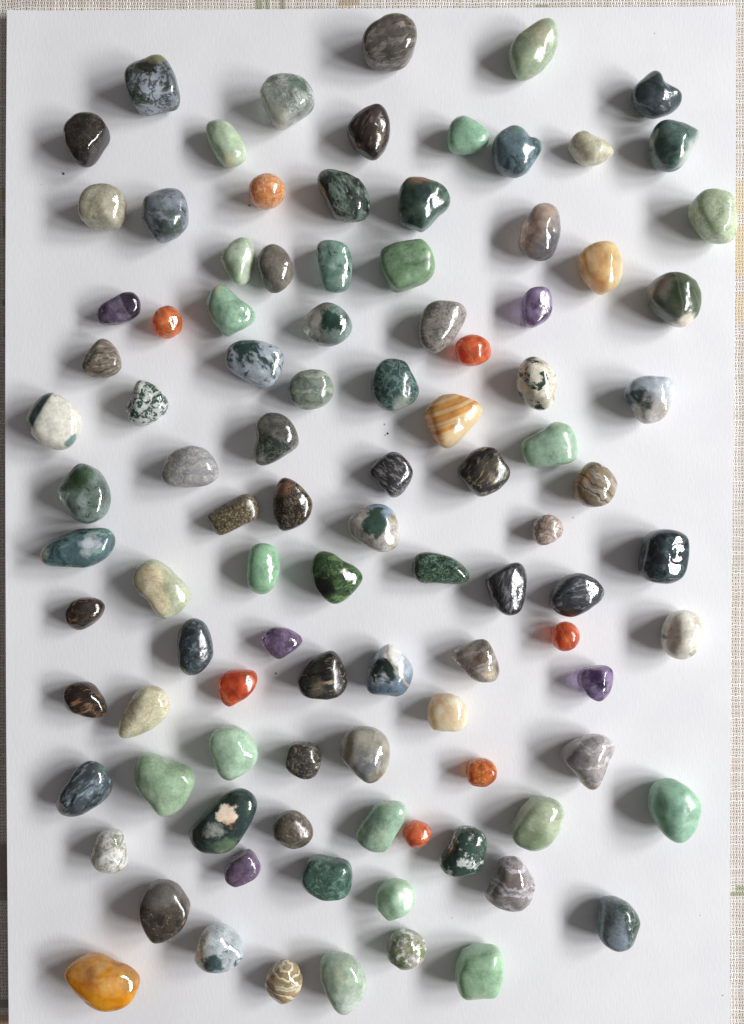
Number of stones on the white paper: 100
